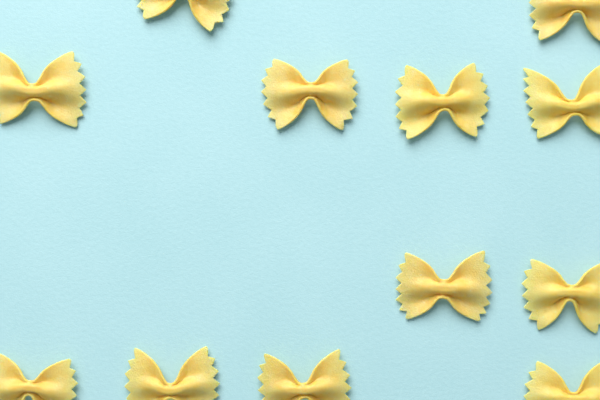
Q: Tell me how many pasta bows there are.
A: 12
